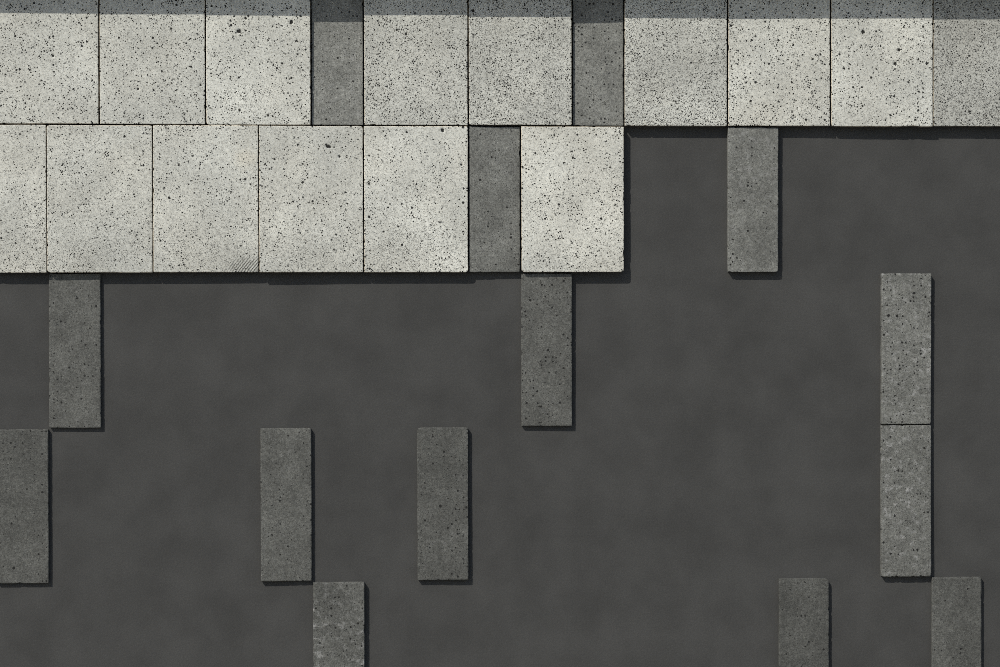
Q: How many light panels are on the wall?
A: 15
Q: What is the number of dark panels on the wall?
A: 14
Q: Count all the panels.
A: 29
